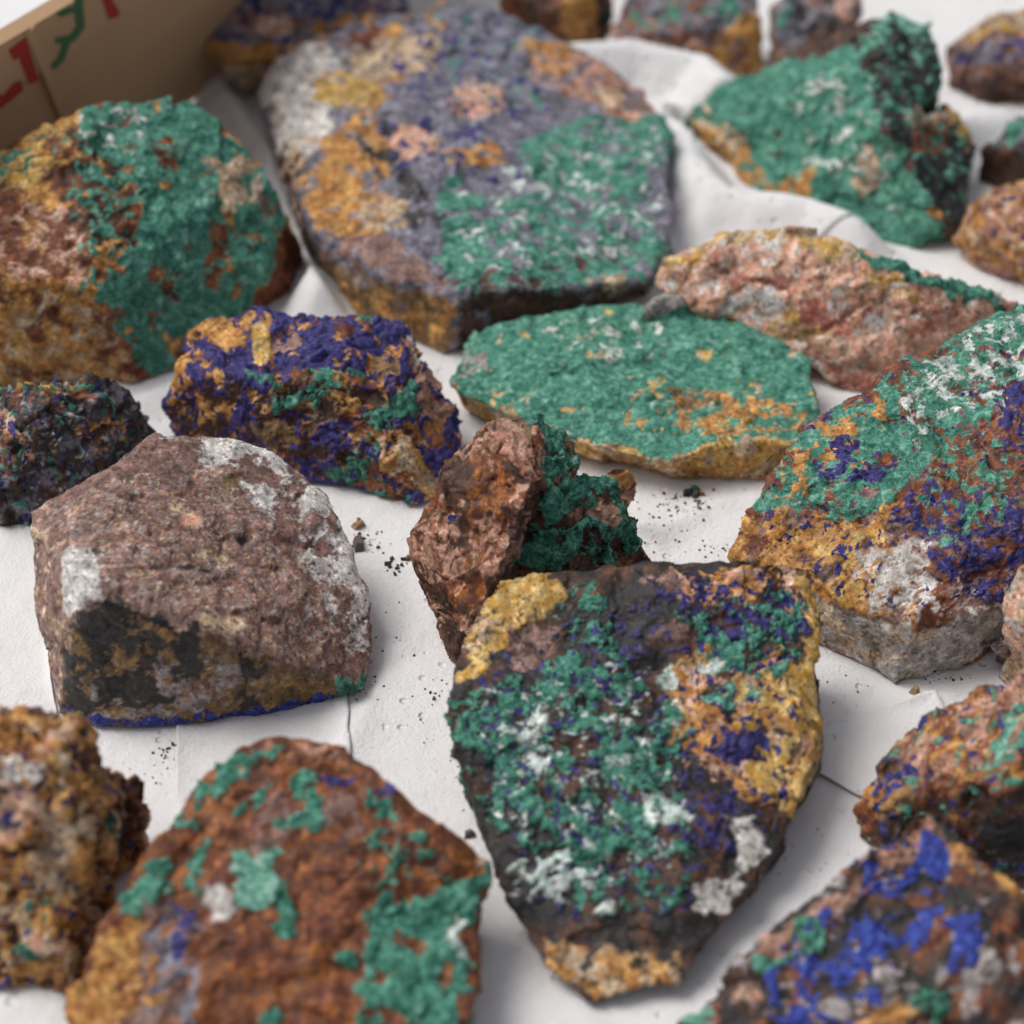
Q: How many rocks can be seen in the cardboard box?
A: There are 23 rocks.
